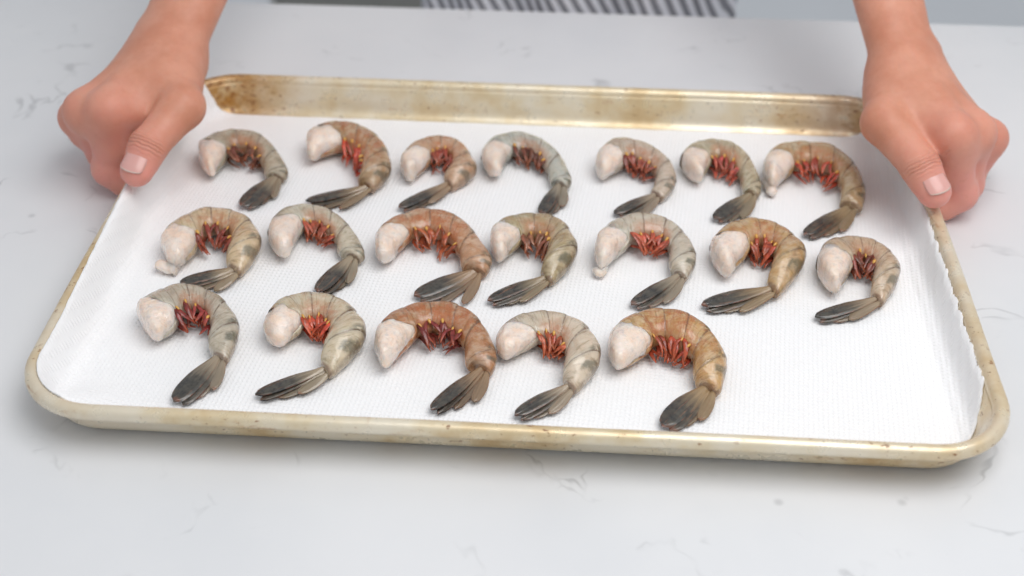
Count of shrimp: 19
